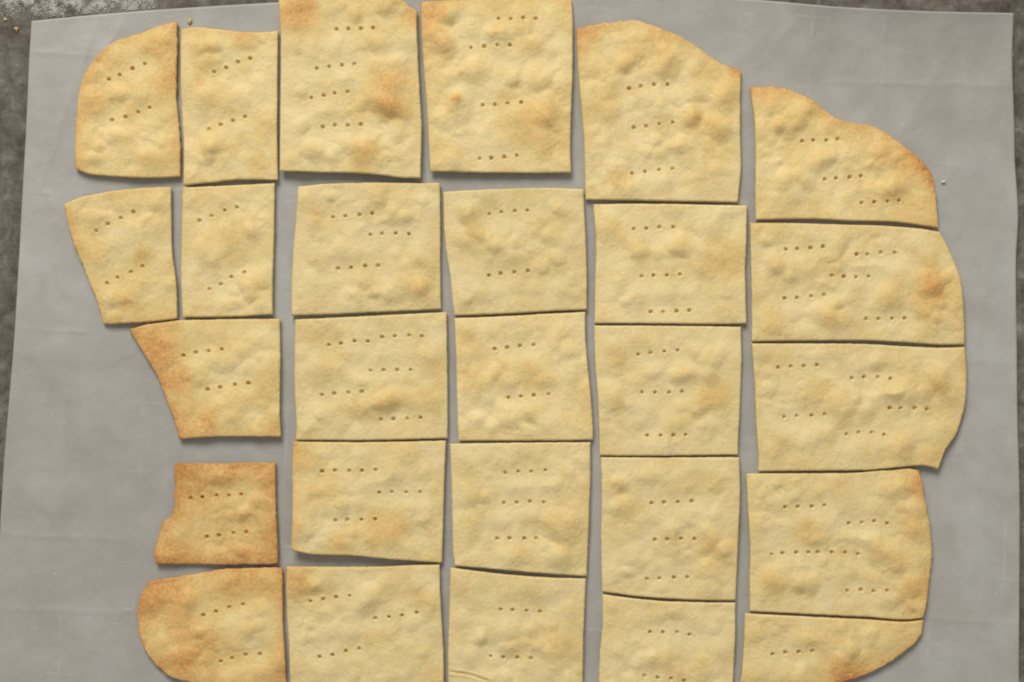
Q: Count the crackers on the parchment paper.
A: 27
